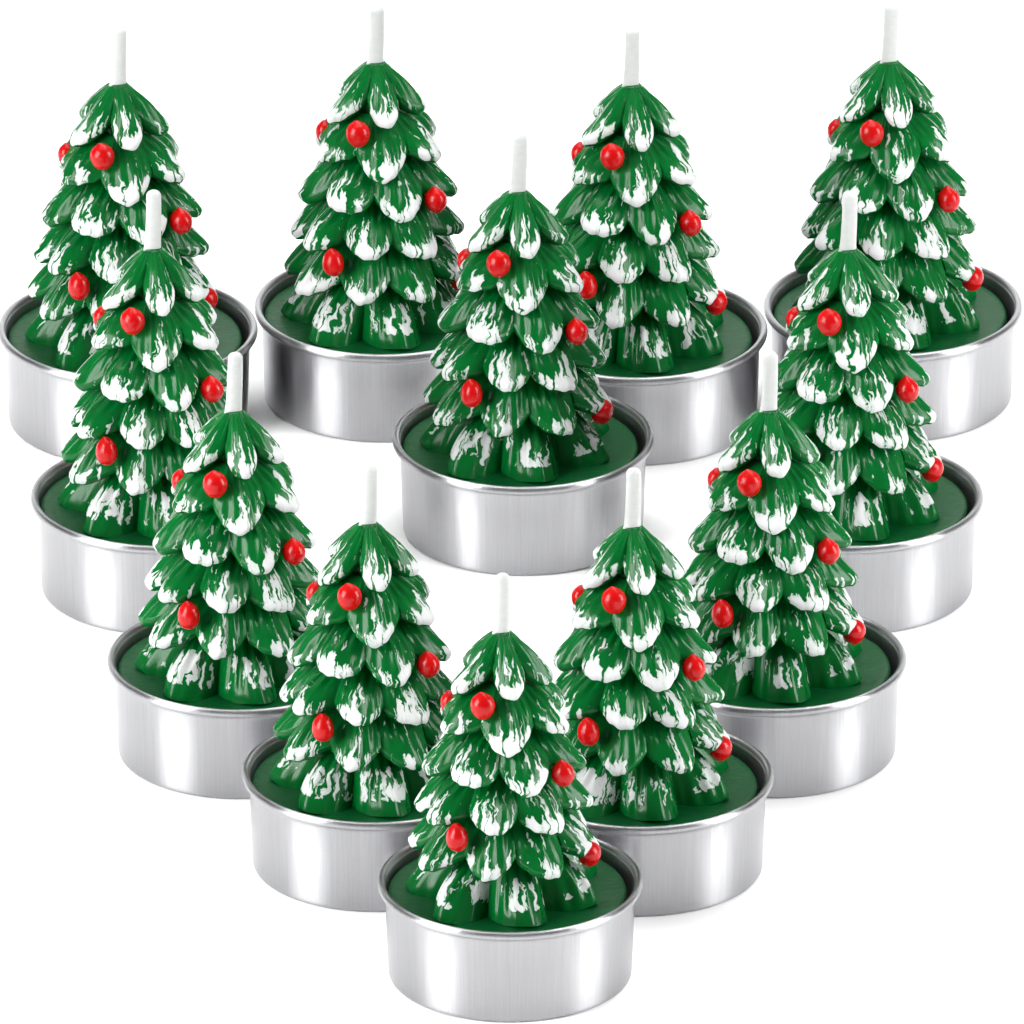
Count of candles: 12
